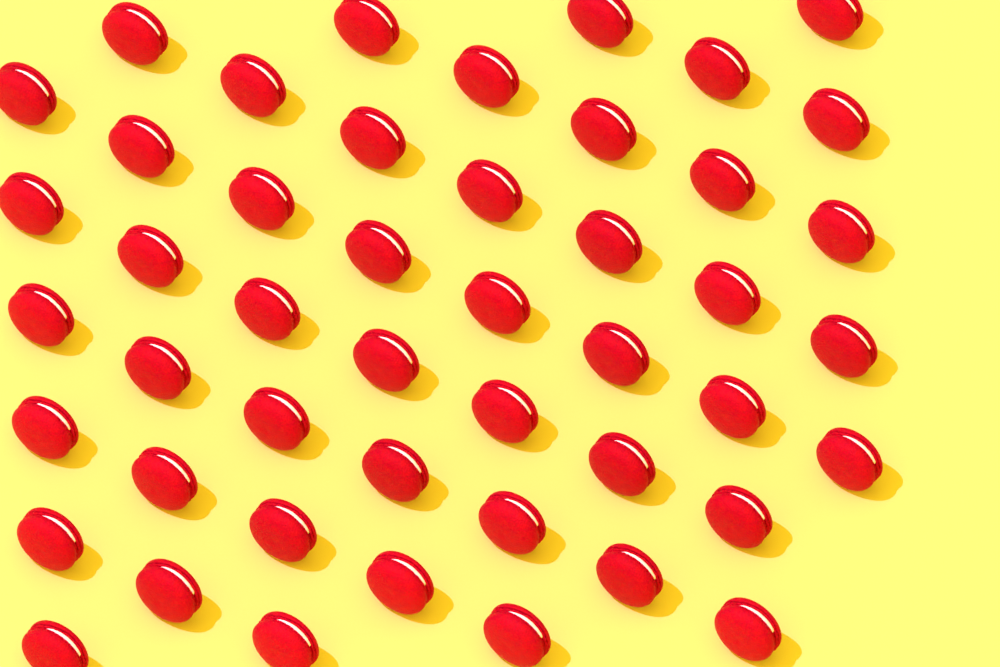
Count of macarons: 47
